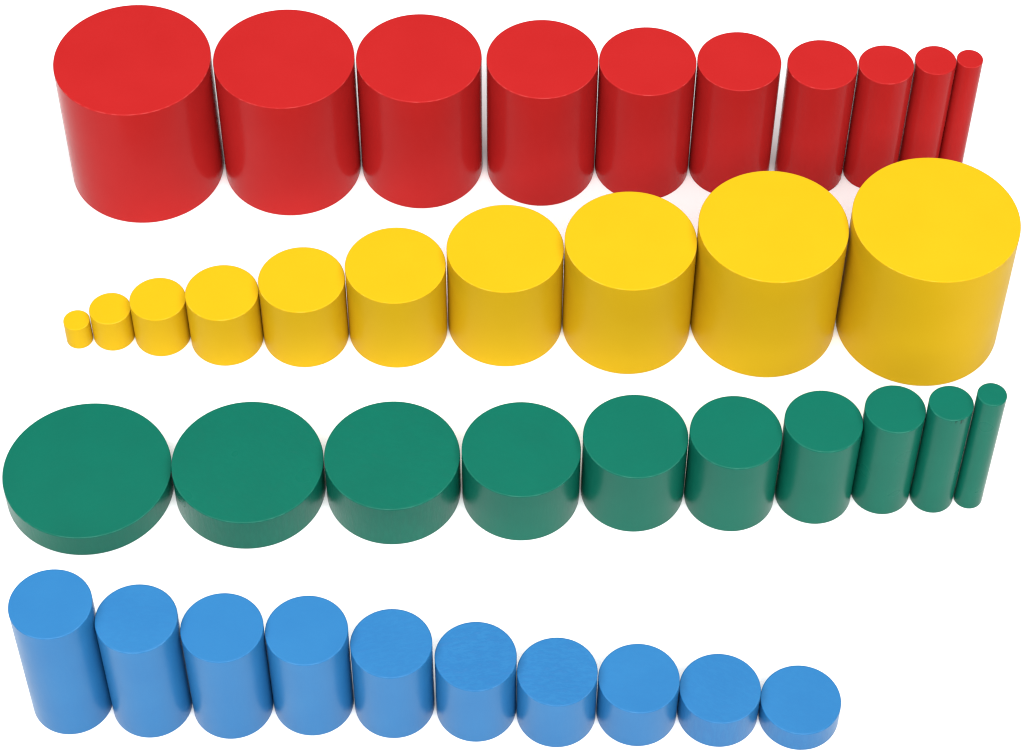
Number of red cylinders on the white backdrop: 10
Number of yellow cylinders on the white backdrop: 10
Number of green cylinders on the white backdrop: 10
